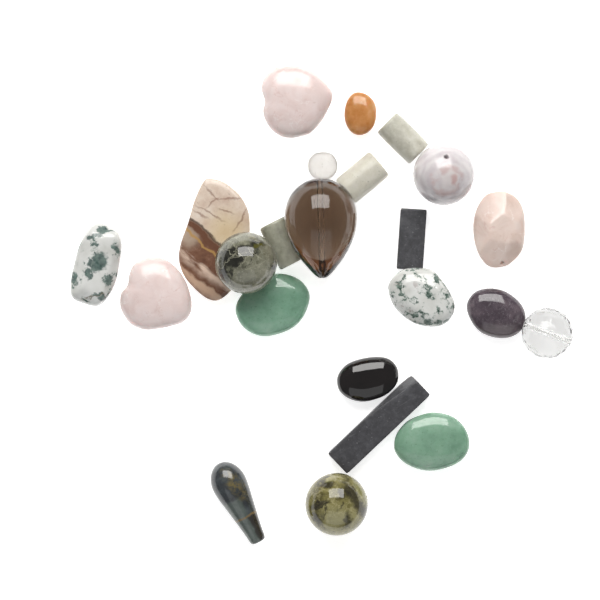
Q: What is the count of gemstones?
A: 23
